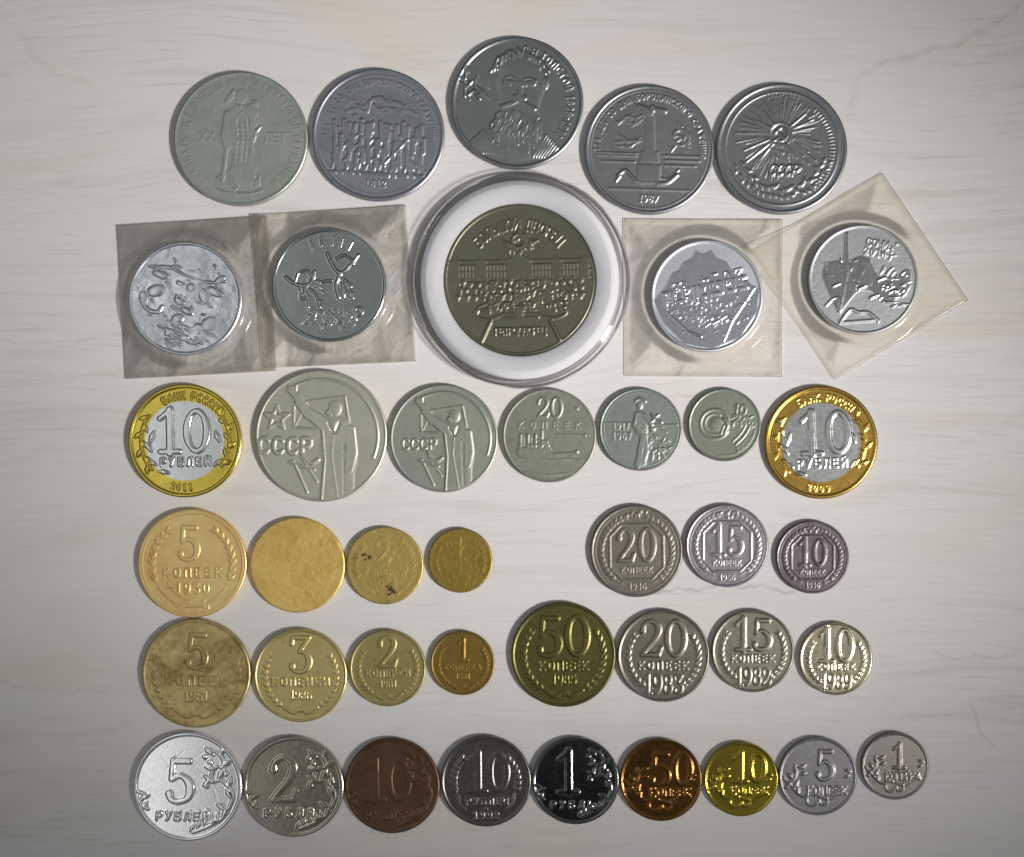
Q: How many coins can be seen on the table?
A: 41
